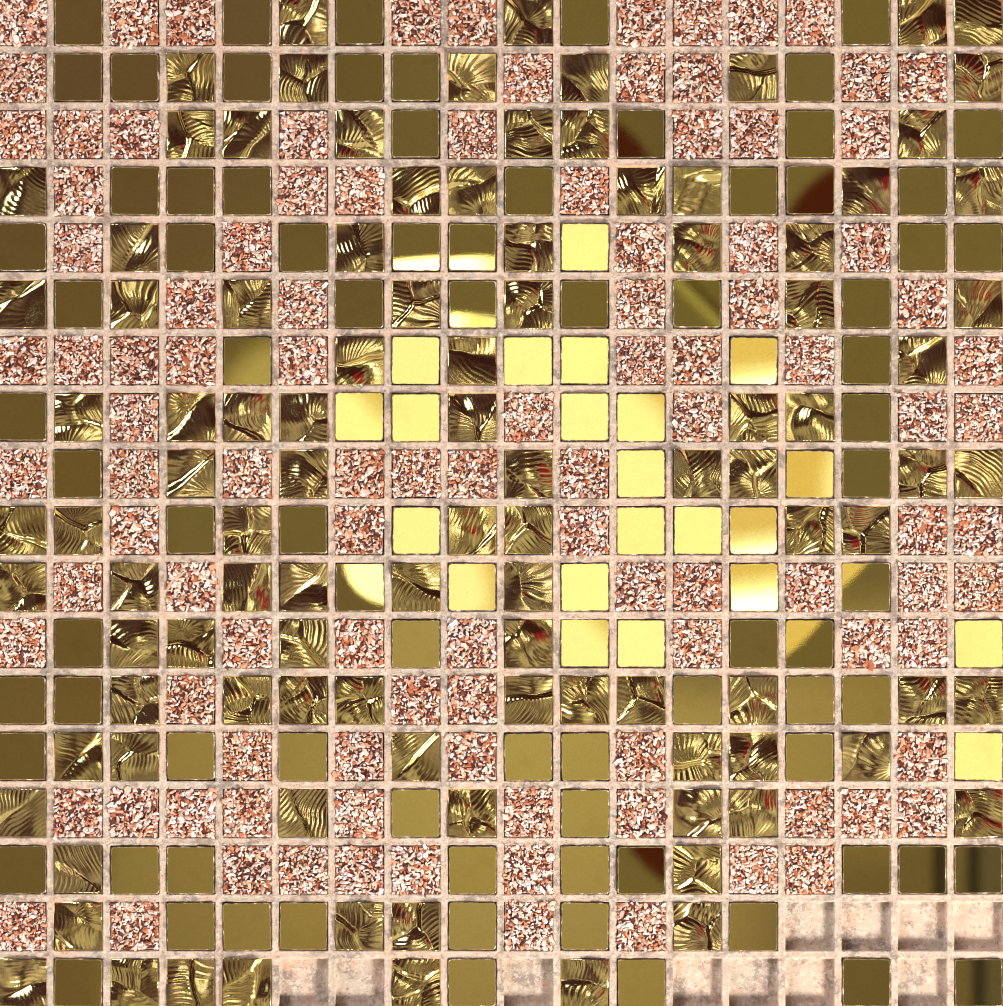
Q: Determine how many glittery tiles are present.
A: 106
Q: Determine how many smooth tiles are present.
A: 104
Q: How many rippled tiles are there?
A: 103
